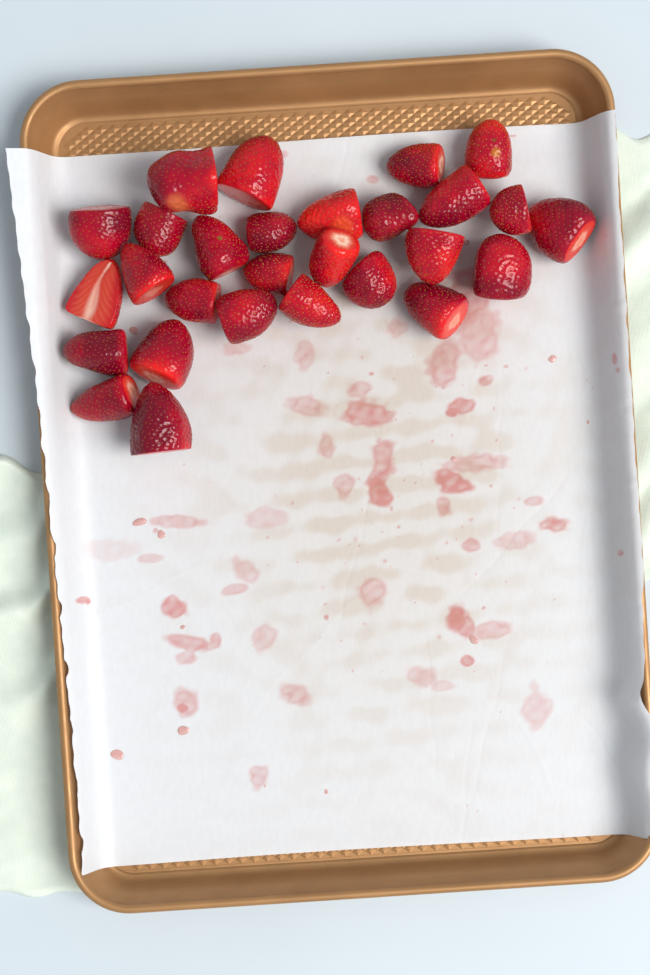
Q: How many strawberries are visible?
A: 28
